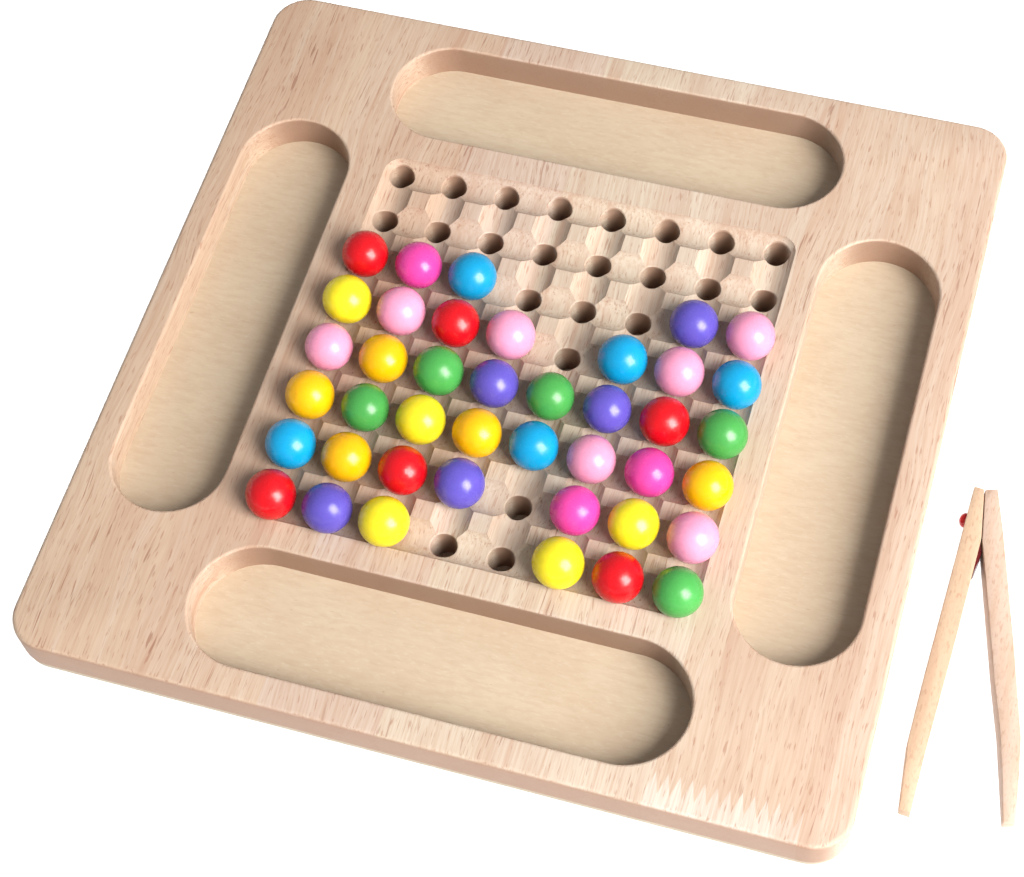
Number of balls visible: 41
